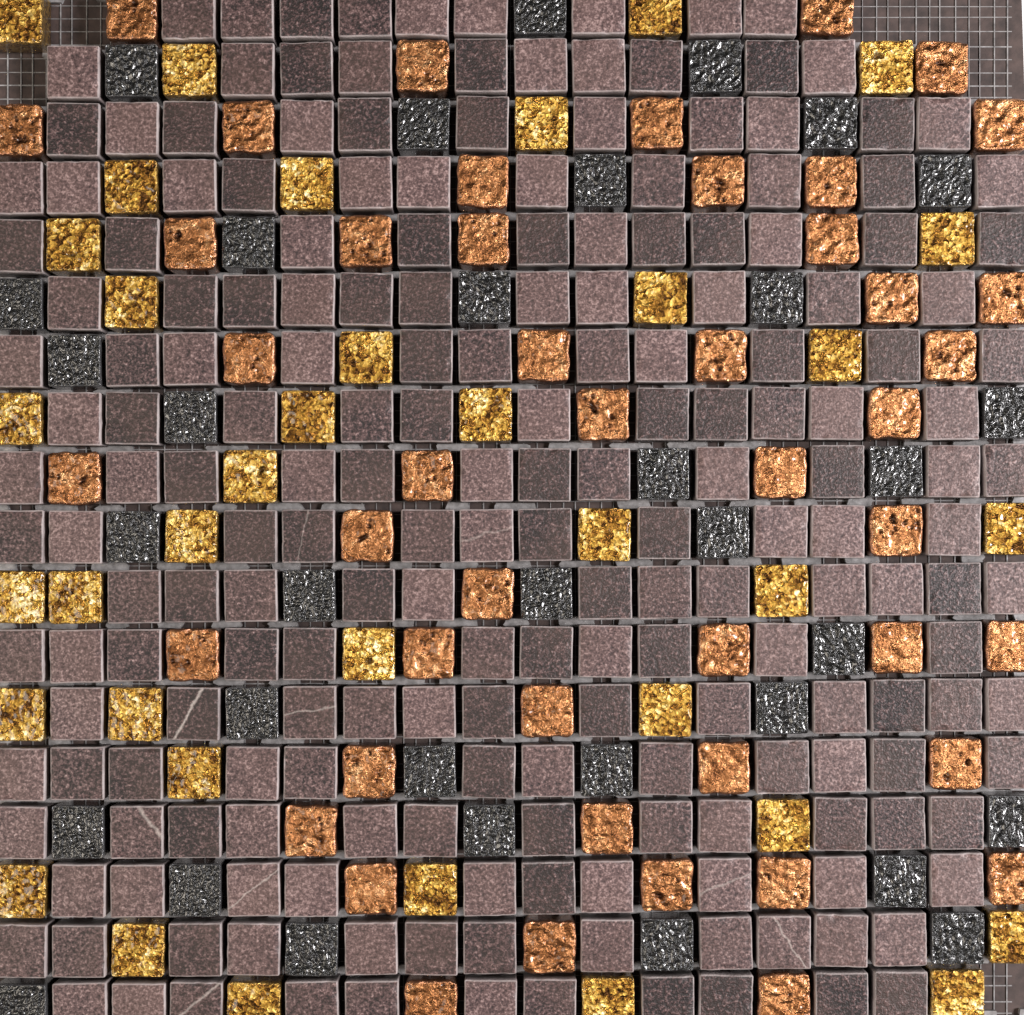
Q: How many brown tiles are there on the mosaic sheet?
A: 200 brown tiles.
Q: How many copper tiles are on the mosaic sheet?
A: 47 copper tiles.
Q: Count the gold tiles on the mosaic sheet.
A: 36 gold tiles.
